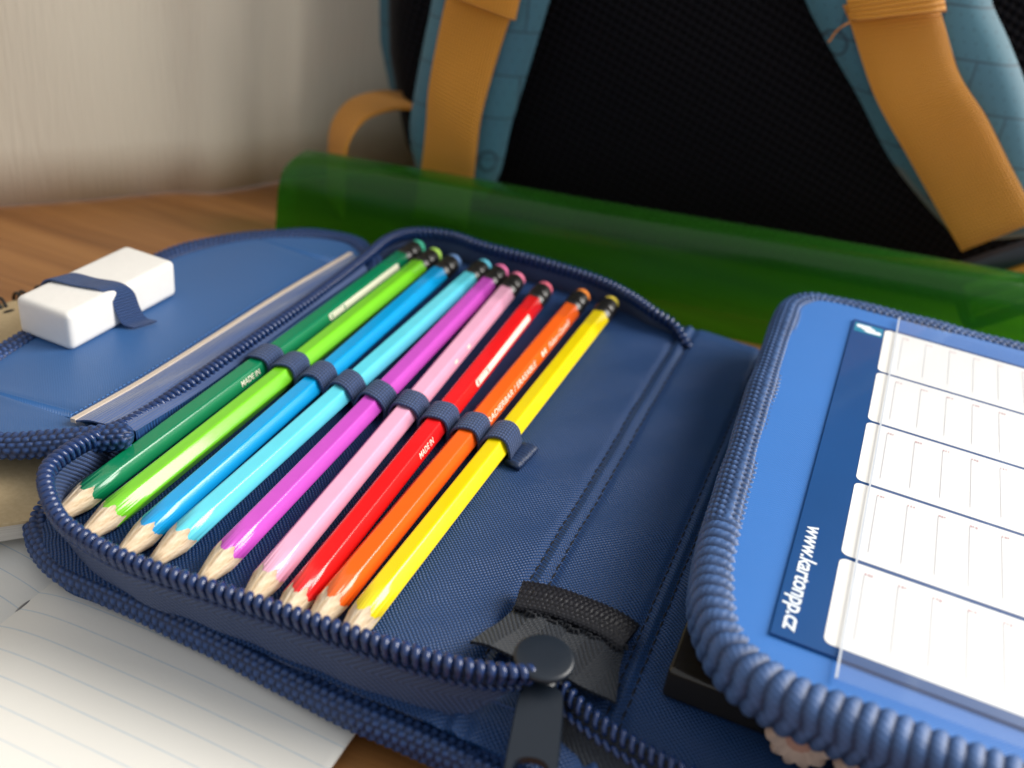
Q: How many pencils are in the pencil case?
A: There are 9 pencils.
